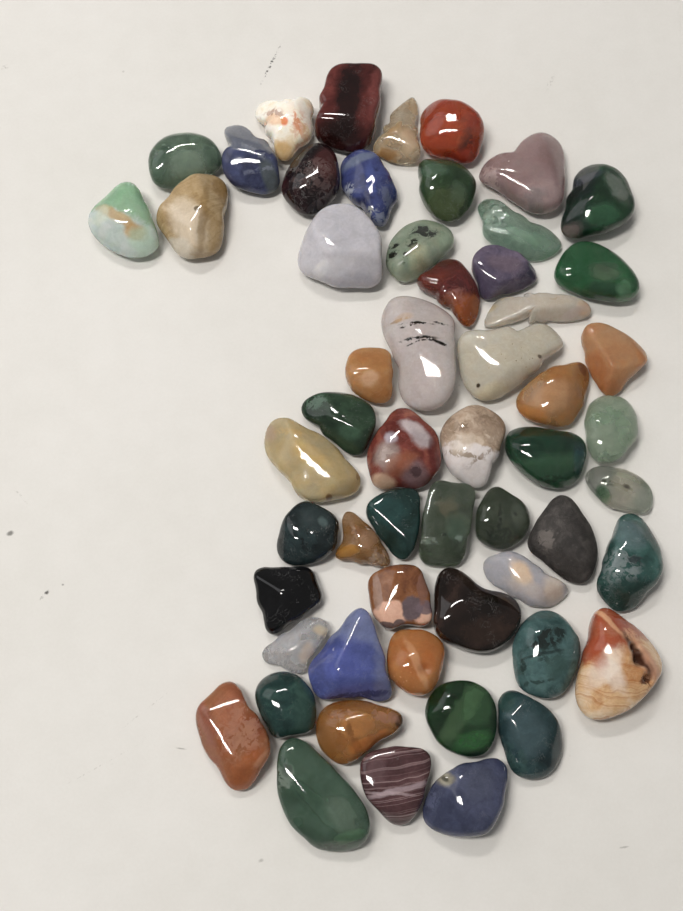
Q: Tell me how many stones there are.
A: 56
